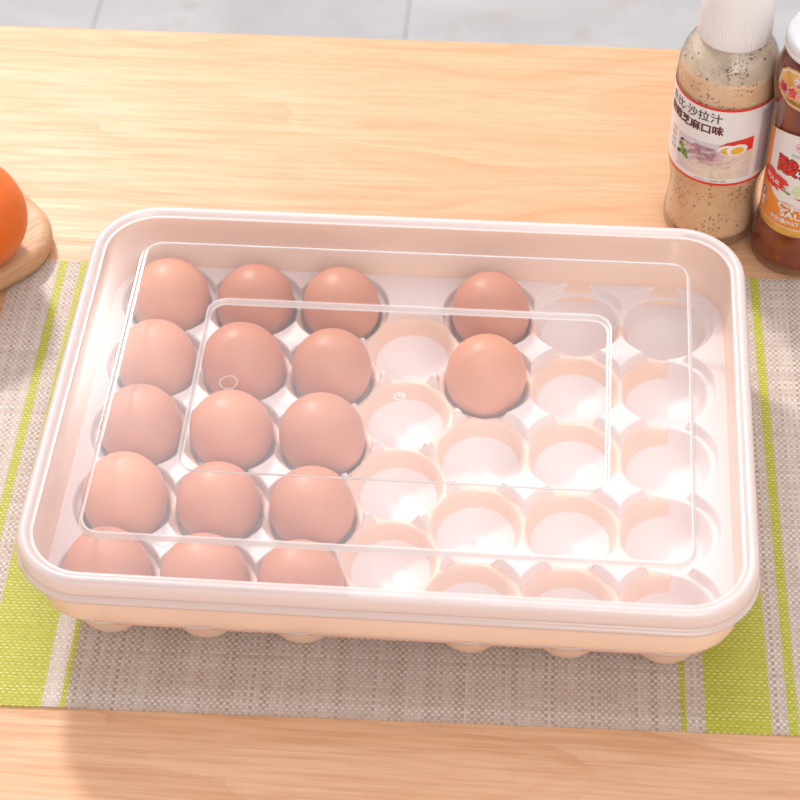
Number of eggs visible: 17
